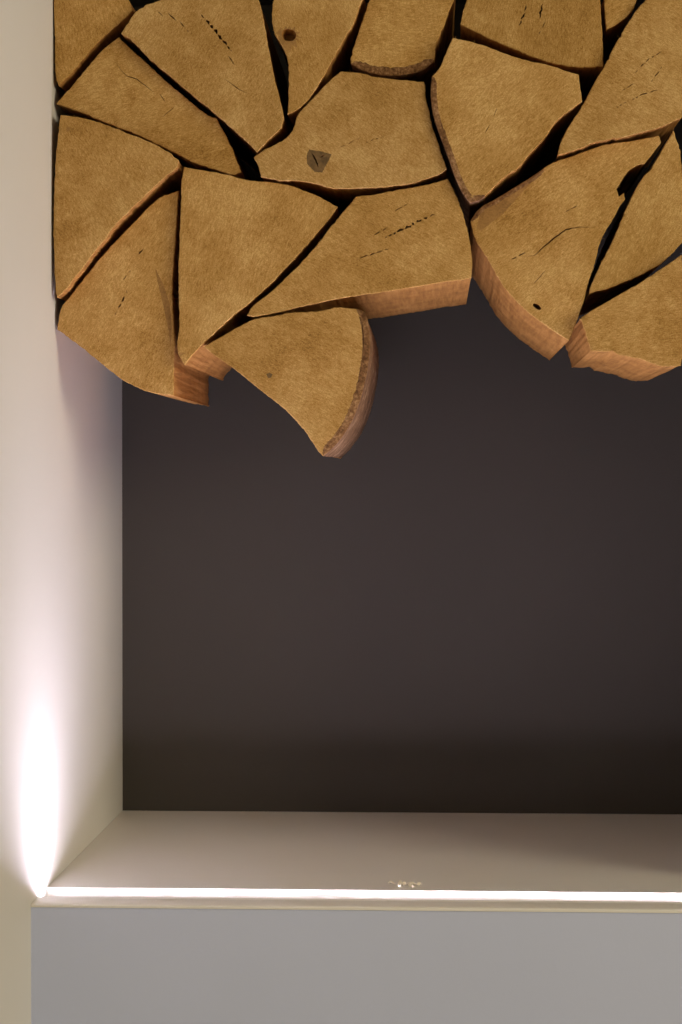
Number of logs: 18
